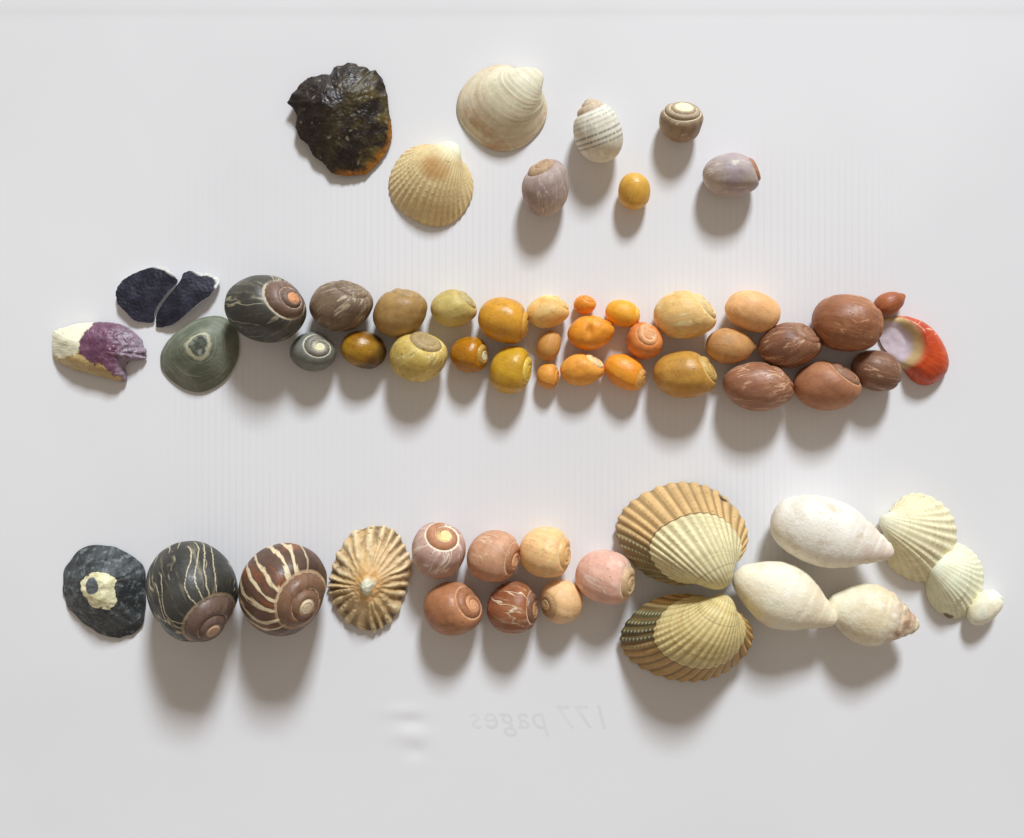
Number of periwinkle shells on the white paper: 44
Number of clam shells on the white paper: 6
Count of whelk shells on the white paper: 3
